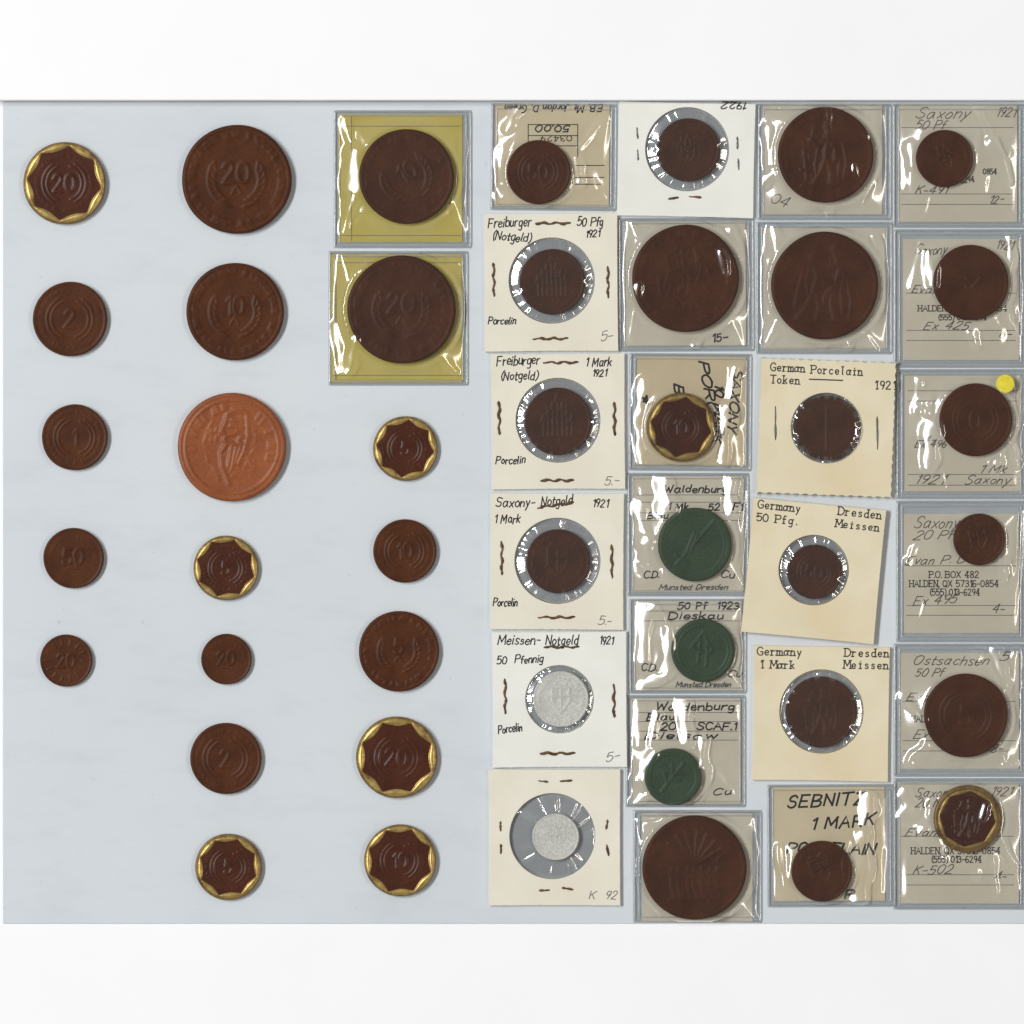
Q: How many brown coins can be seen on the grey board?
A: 30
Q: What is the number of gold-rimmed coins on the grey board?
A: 8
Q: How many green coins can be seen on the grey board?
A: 3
